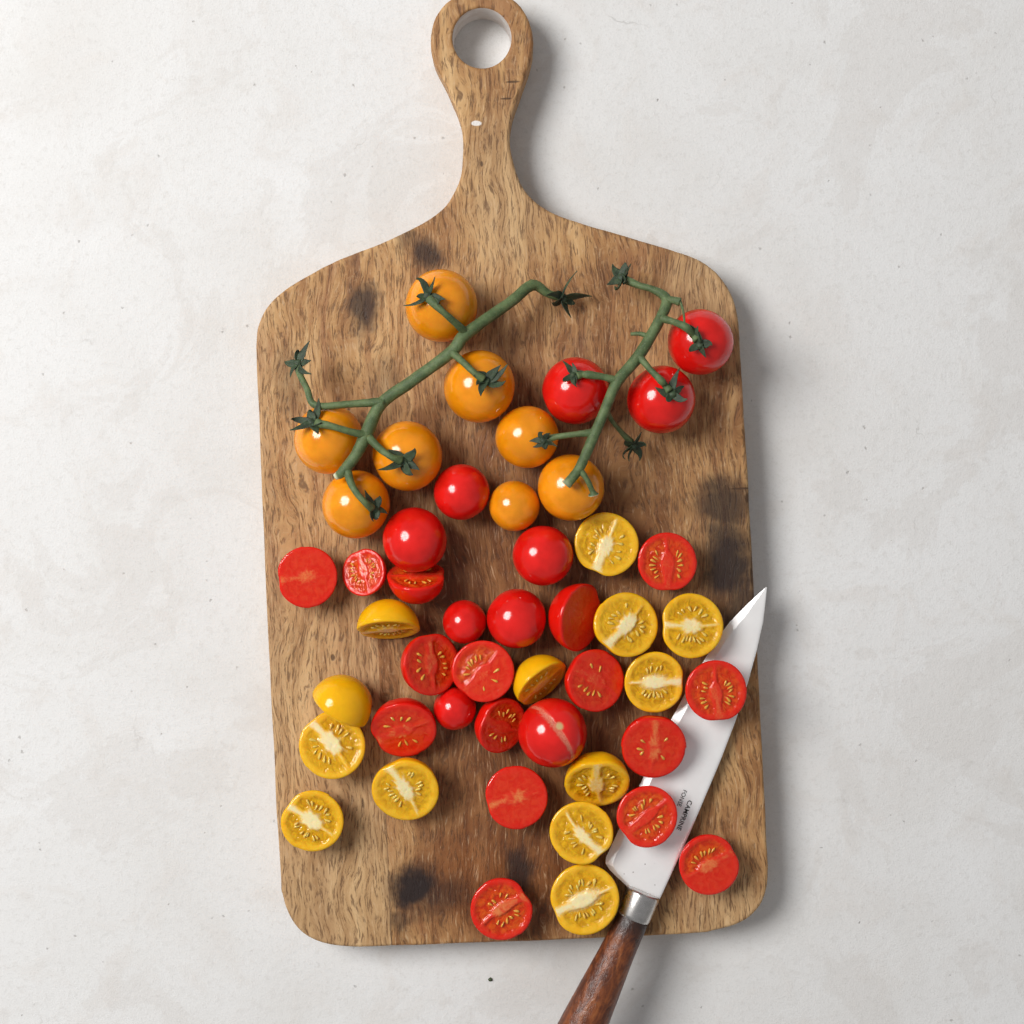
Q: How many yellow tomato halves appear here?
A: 13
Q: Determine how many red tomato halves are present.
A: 16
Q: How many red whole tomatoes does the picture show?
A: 10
